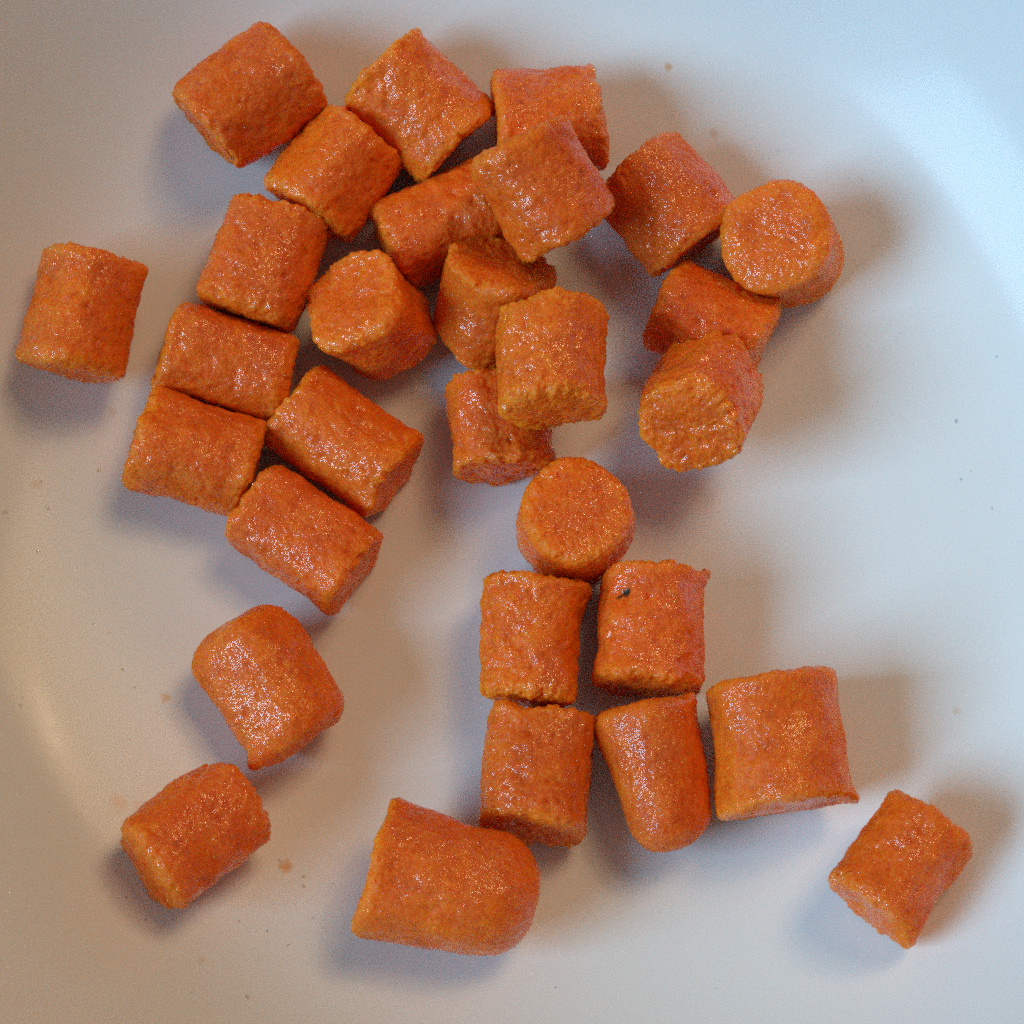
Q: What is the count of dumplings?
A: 30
